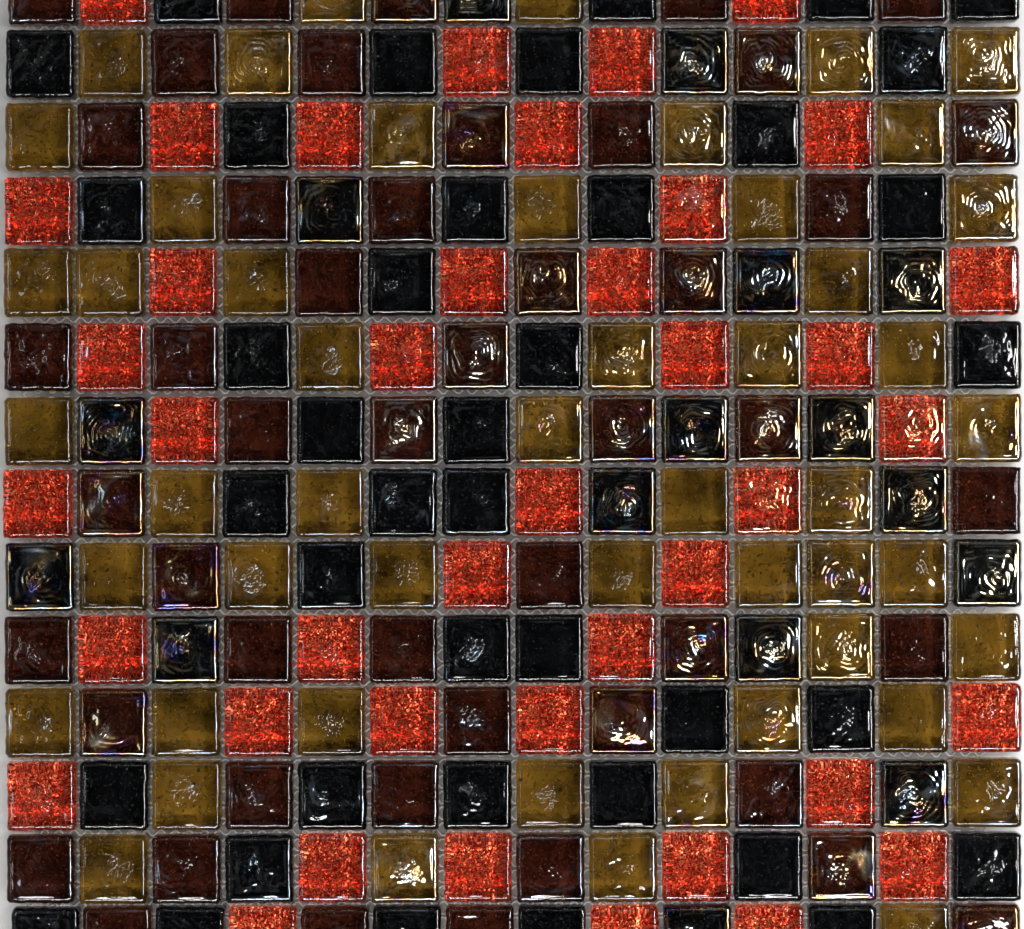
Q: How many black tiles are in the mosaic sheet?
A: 56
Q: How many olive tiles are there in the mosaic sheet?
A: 51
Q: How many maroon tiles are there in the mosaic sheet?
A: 48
